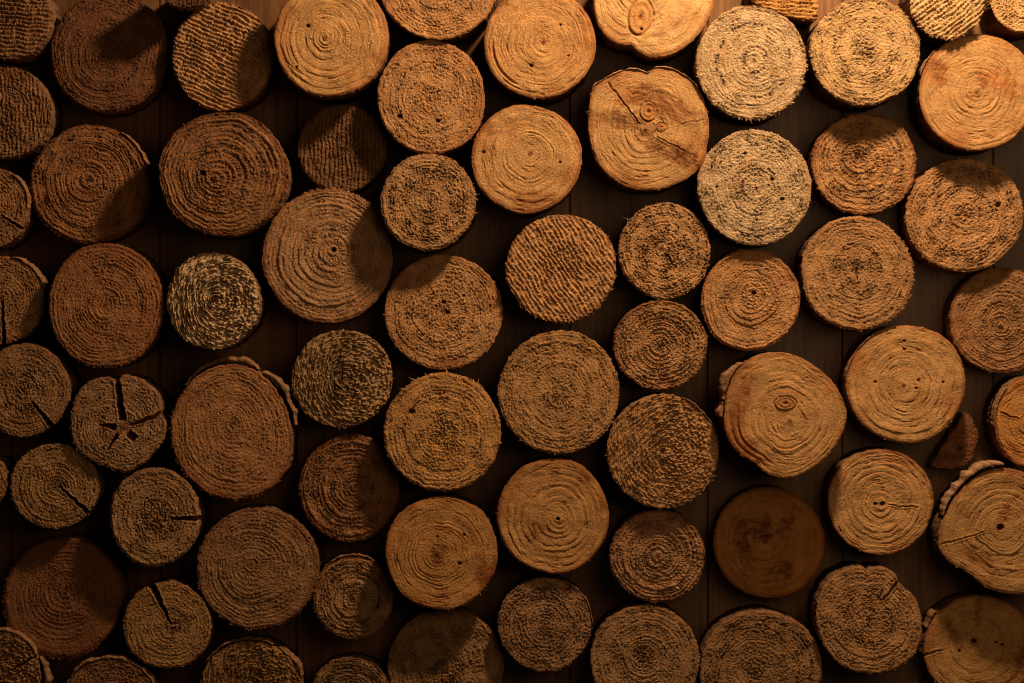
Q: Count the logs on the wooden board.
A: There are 72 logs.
